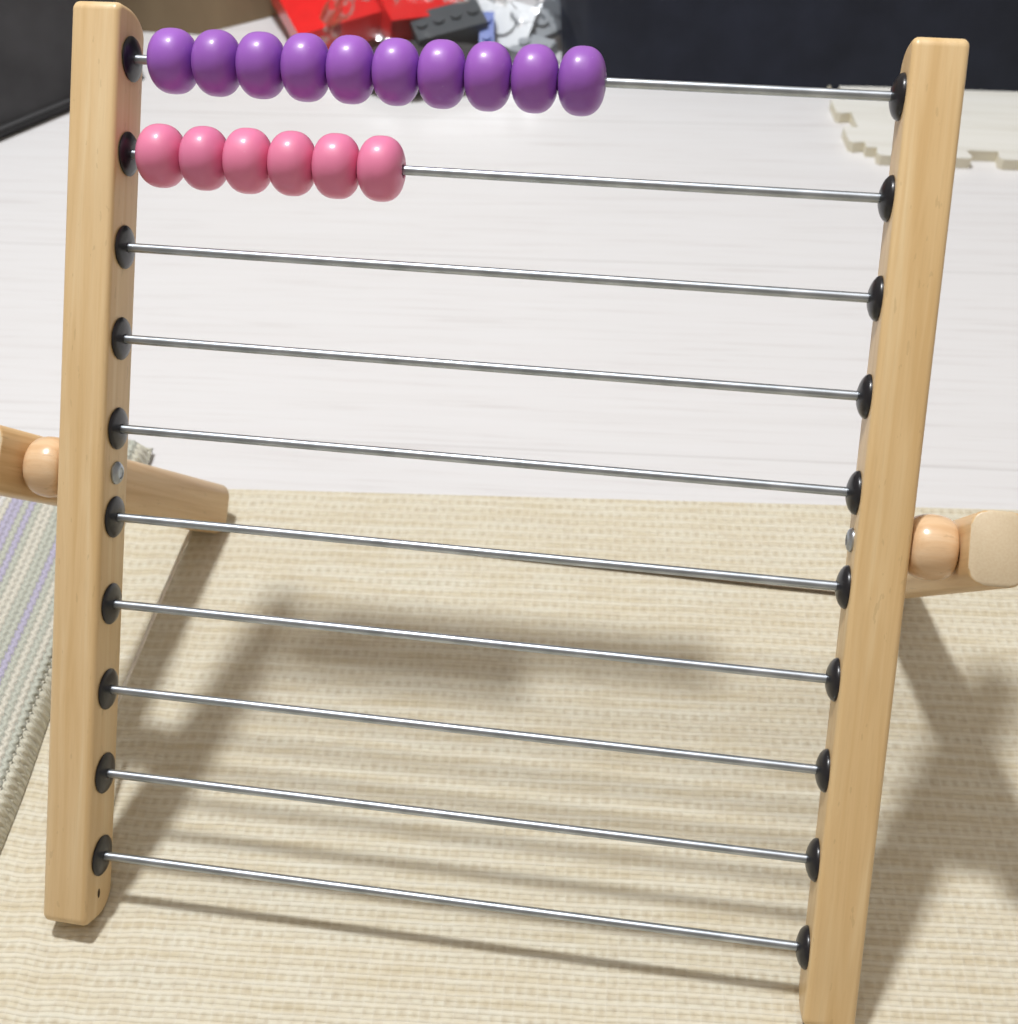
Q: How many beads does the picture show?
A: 16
